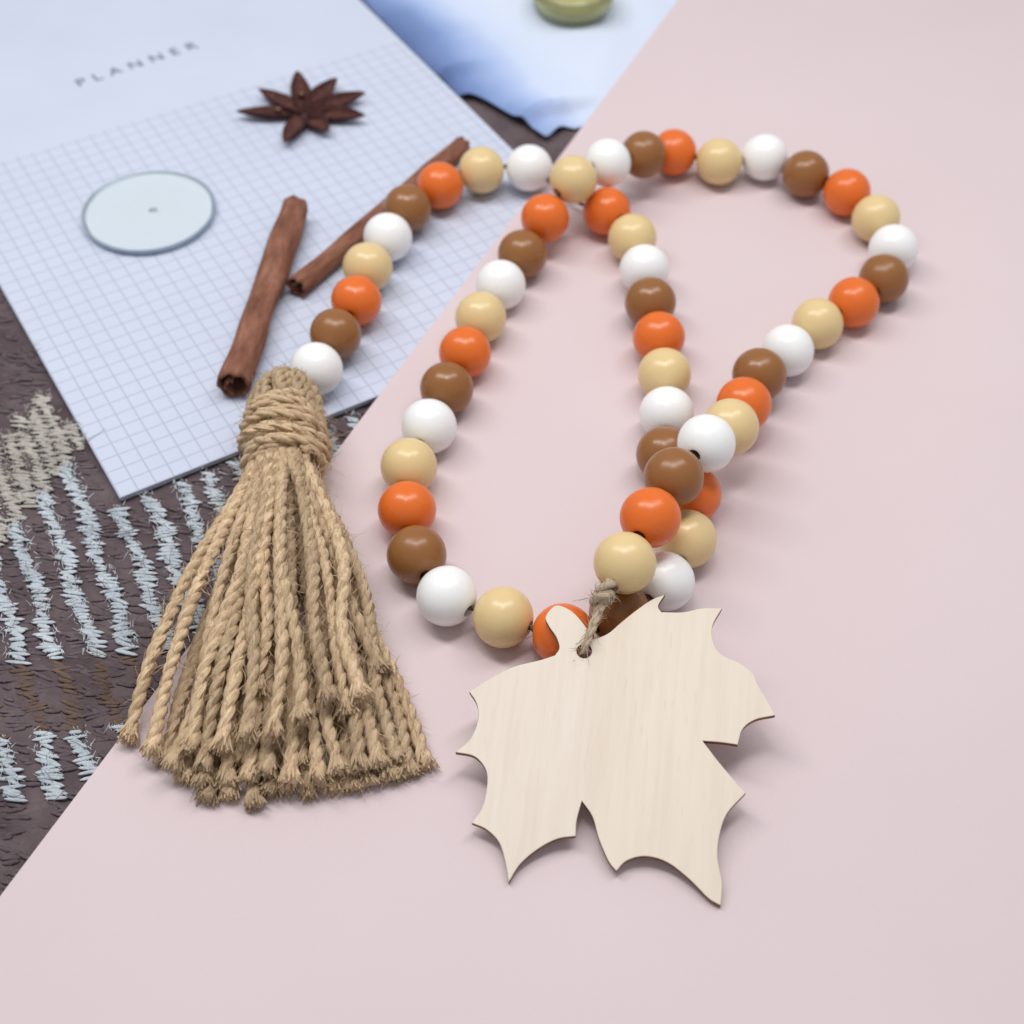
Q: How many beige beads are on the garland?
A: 14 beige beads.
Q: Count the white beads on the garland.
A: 14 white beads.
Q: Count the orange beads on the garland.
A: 14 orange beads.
